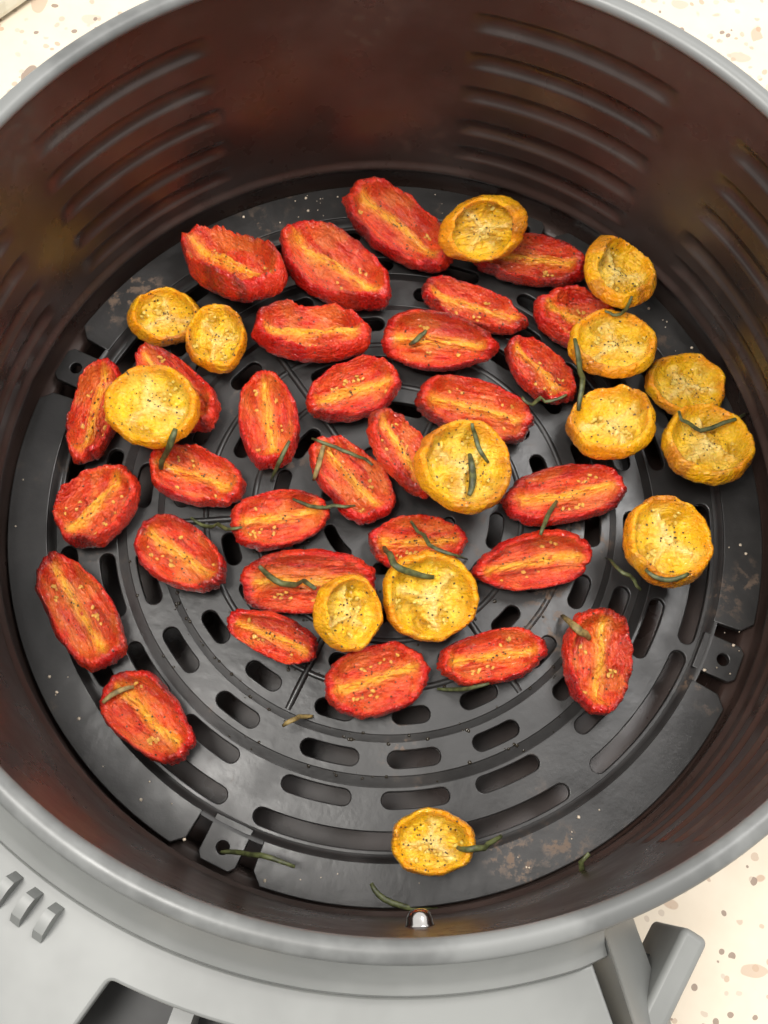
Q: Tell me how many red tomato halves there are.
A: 30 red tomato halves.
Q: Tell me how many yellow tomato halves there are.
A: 14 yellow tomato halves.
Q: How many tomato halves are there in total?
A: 44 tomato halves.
